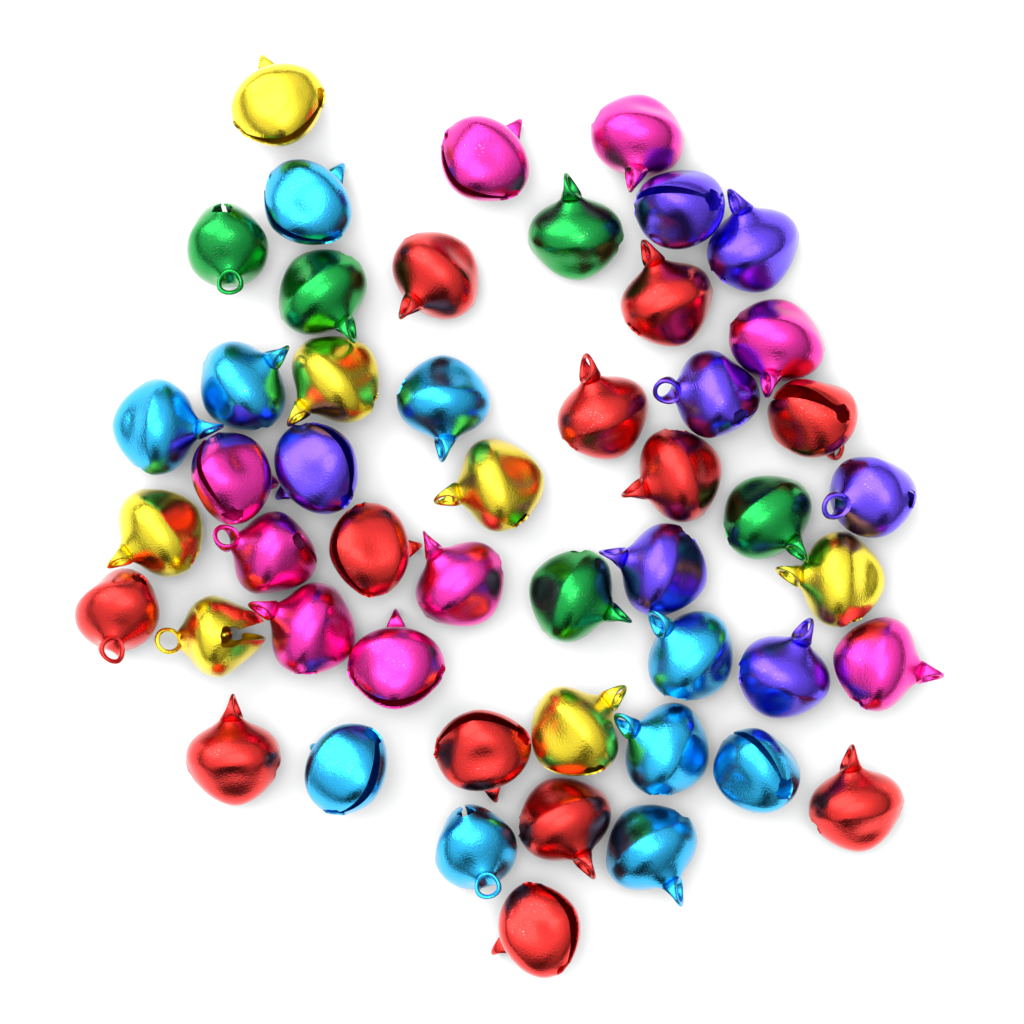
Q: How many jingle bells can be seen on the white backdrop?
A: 50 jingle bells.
